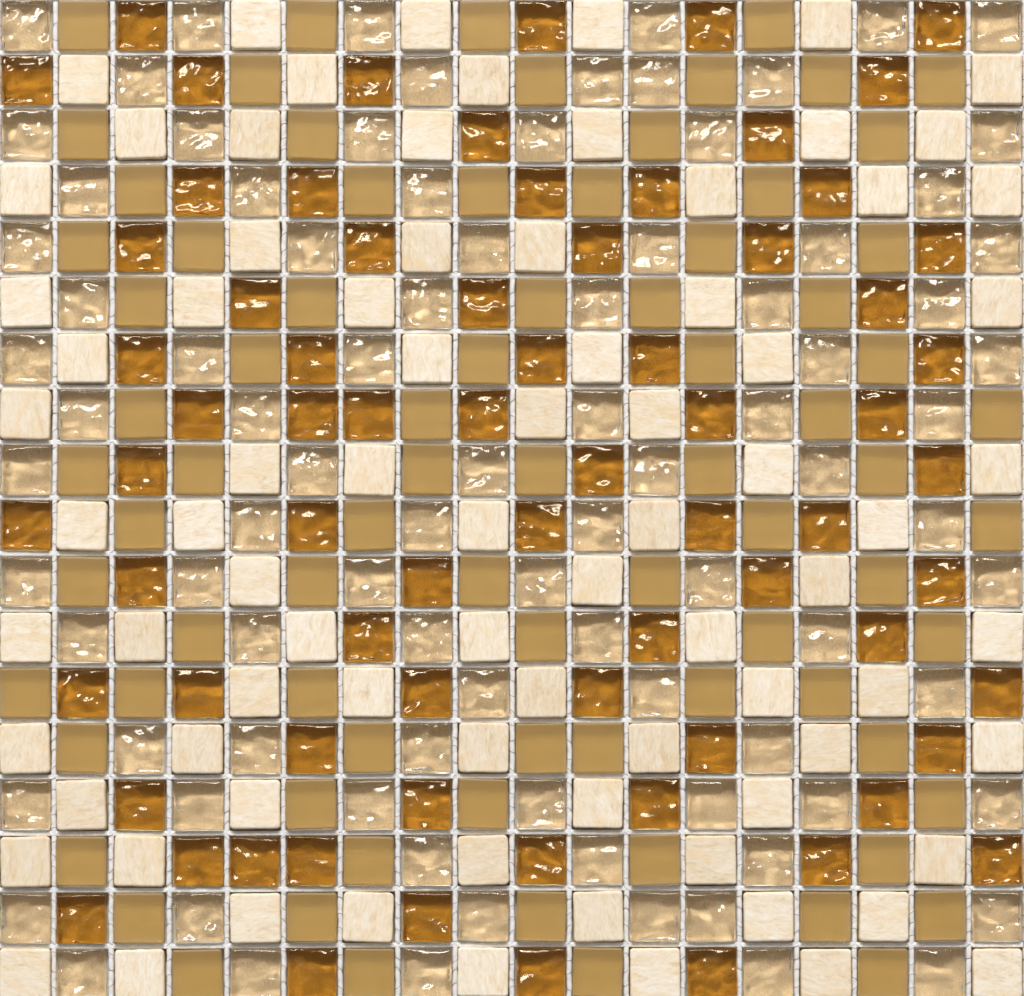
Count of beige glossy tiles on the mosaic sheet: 90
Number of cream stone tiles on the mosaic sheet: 82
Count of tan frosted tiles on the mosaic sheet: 80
